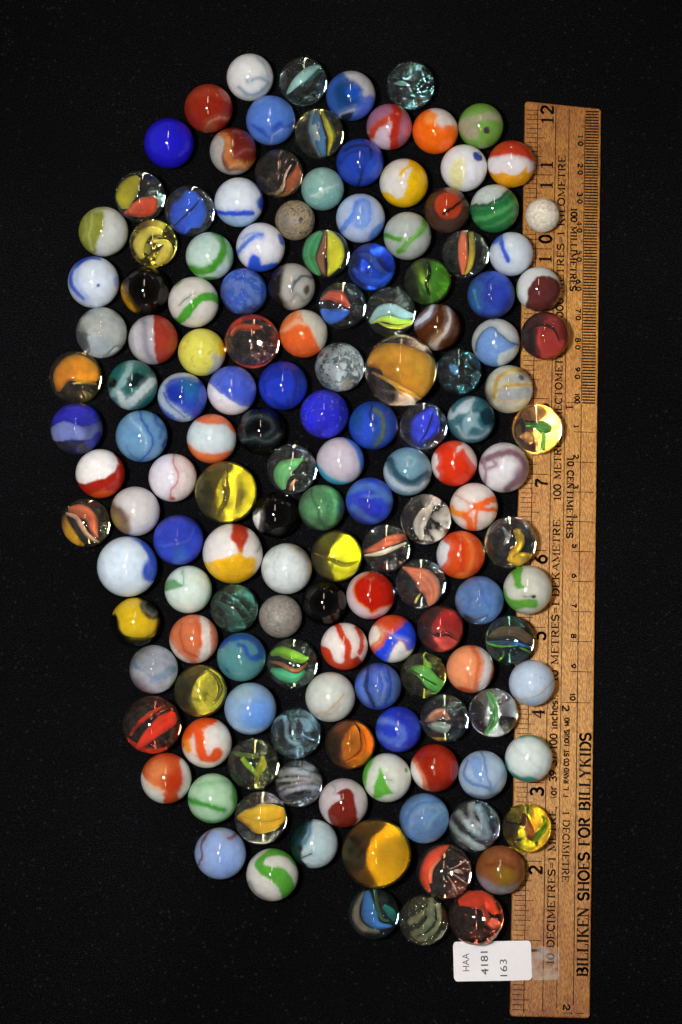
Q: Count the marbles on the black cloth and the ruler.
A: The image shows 147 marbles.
